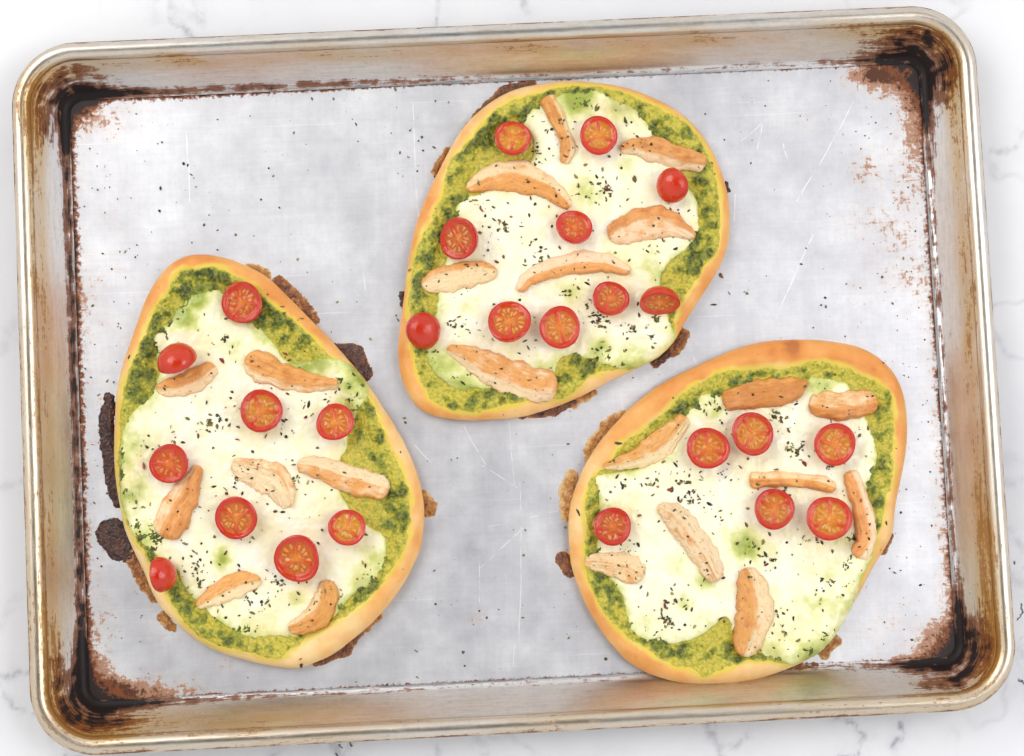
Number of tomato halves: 25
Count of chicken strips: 22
